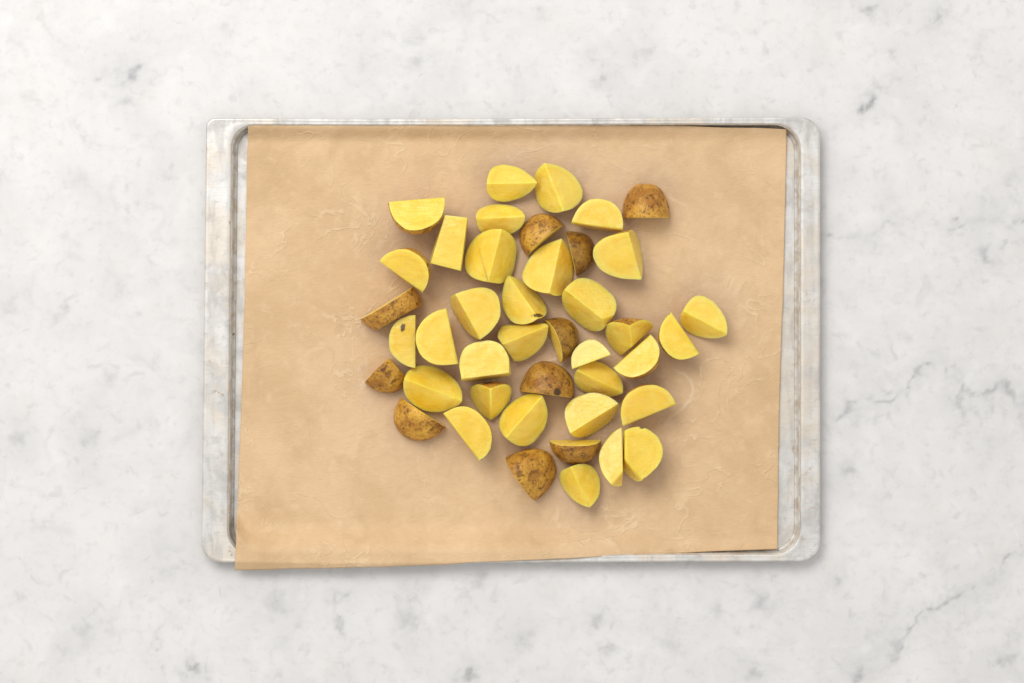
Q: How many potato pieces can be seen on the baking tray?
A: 42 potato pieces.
